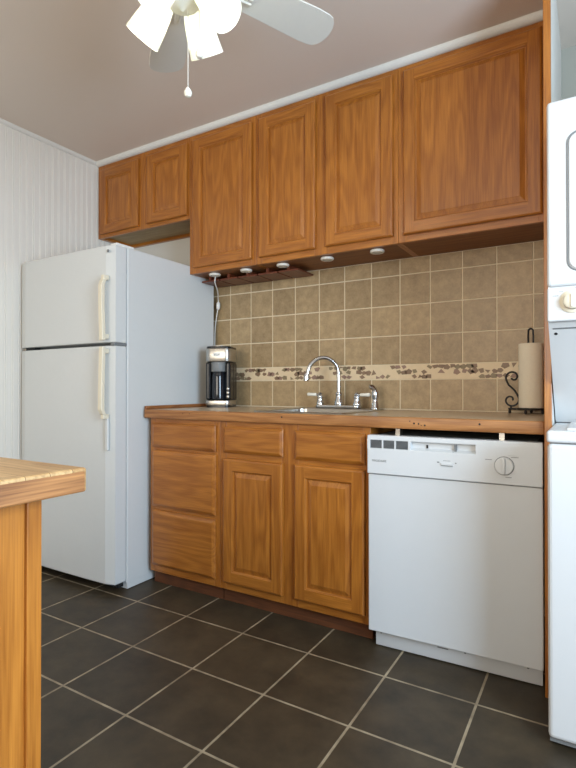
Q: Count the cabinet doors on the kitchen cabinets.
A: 8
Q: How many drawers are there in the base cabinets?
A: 5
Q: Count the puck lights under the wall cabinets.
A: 5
